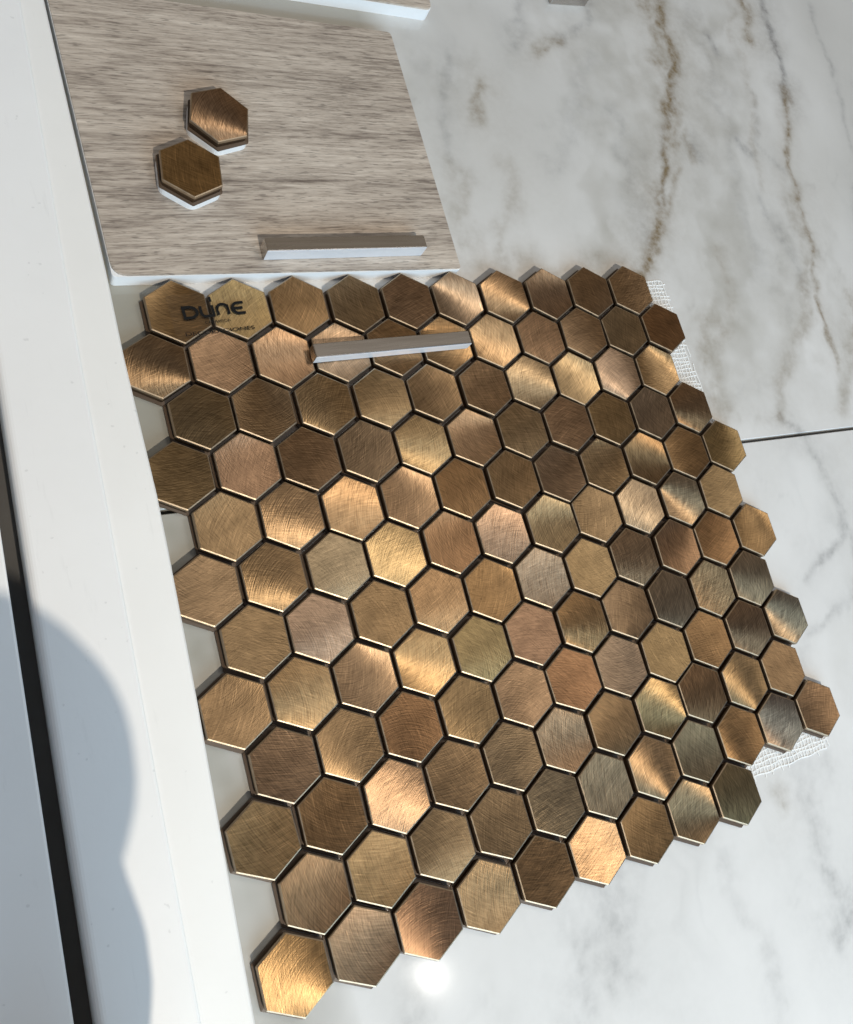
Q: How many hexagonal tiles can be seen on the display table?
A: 130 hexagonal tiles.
